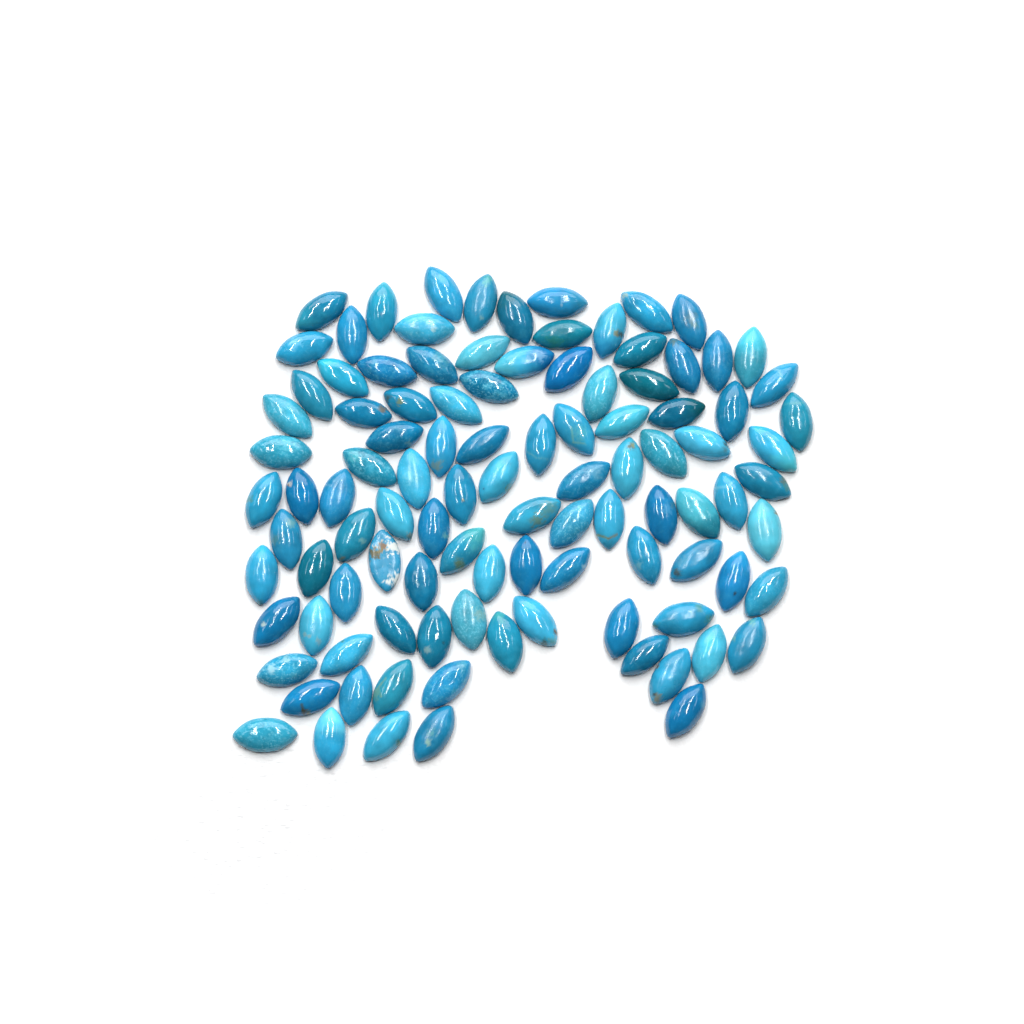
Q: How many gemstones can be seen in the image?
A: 103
